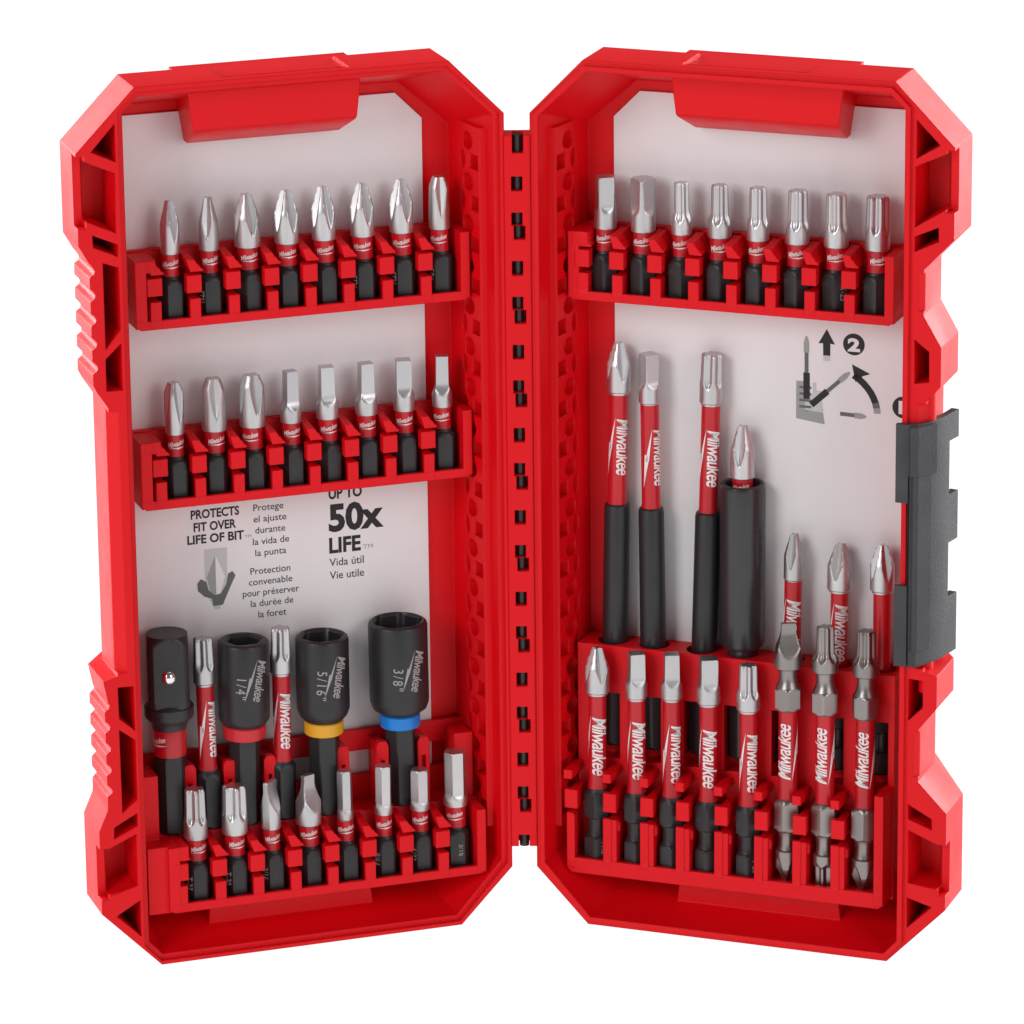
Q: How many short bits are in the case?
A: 33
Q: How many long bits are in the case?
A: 16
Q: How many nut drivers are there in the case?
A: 3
